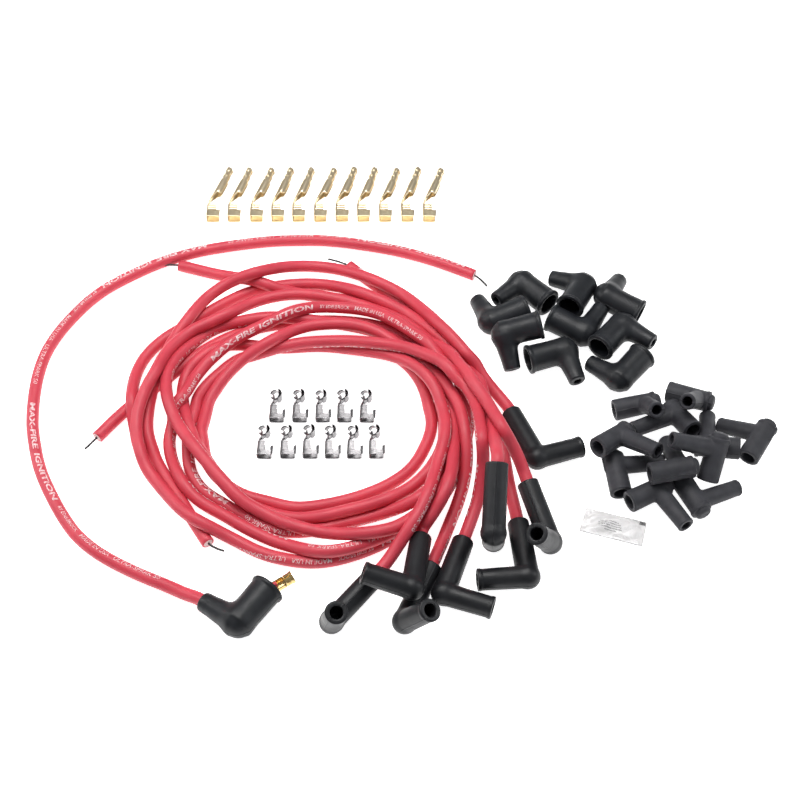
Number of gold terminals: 11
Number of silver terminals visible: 11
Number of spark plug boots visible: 29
